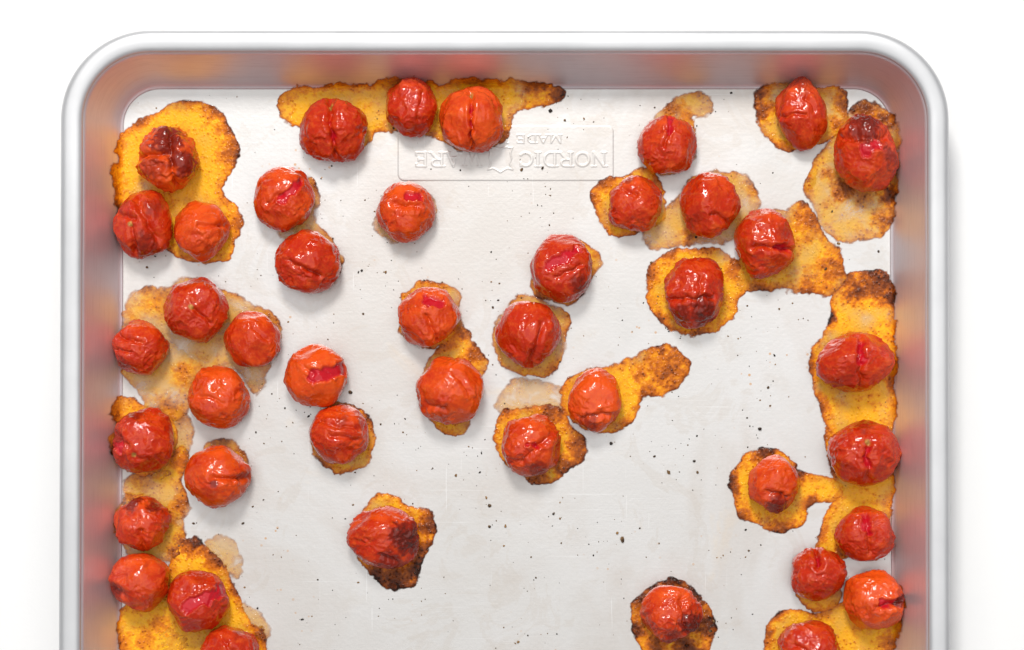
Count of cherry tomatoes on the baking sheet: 43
